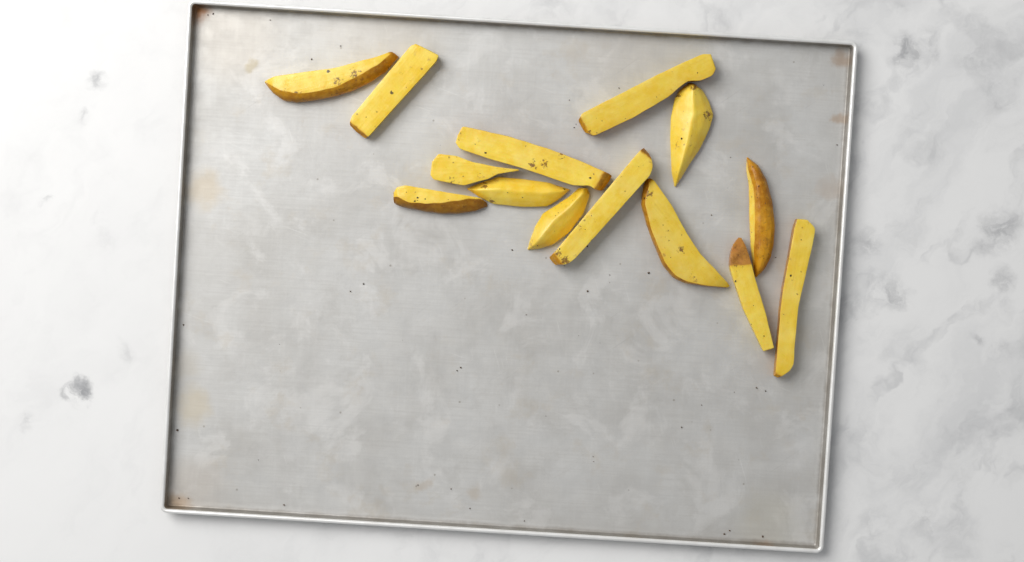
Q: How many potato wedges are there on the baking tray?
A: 14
